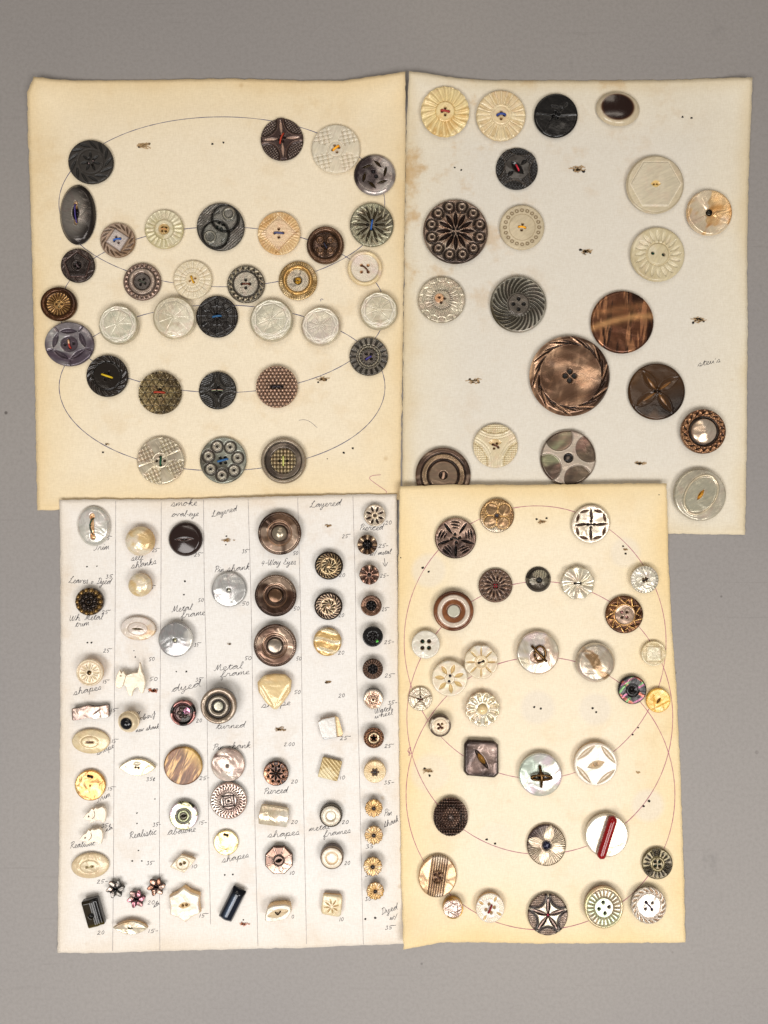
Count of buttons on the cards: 148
